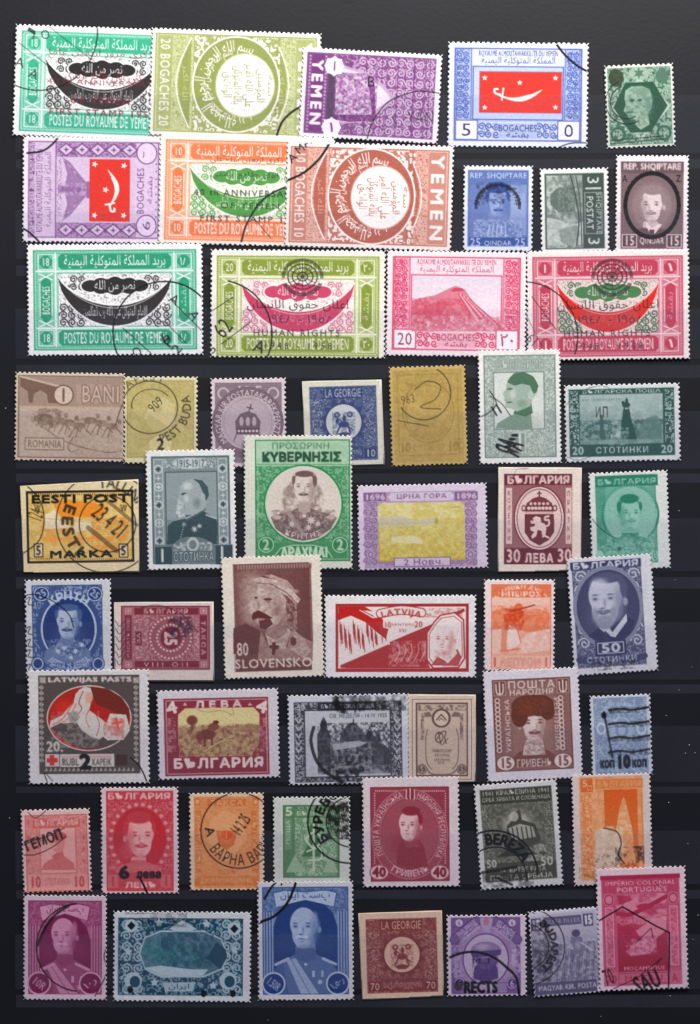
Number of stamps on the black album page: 54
